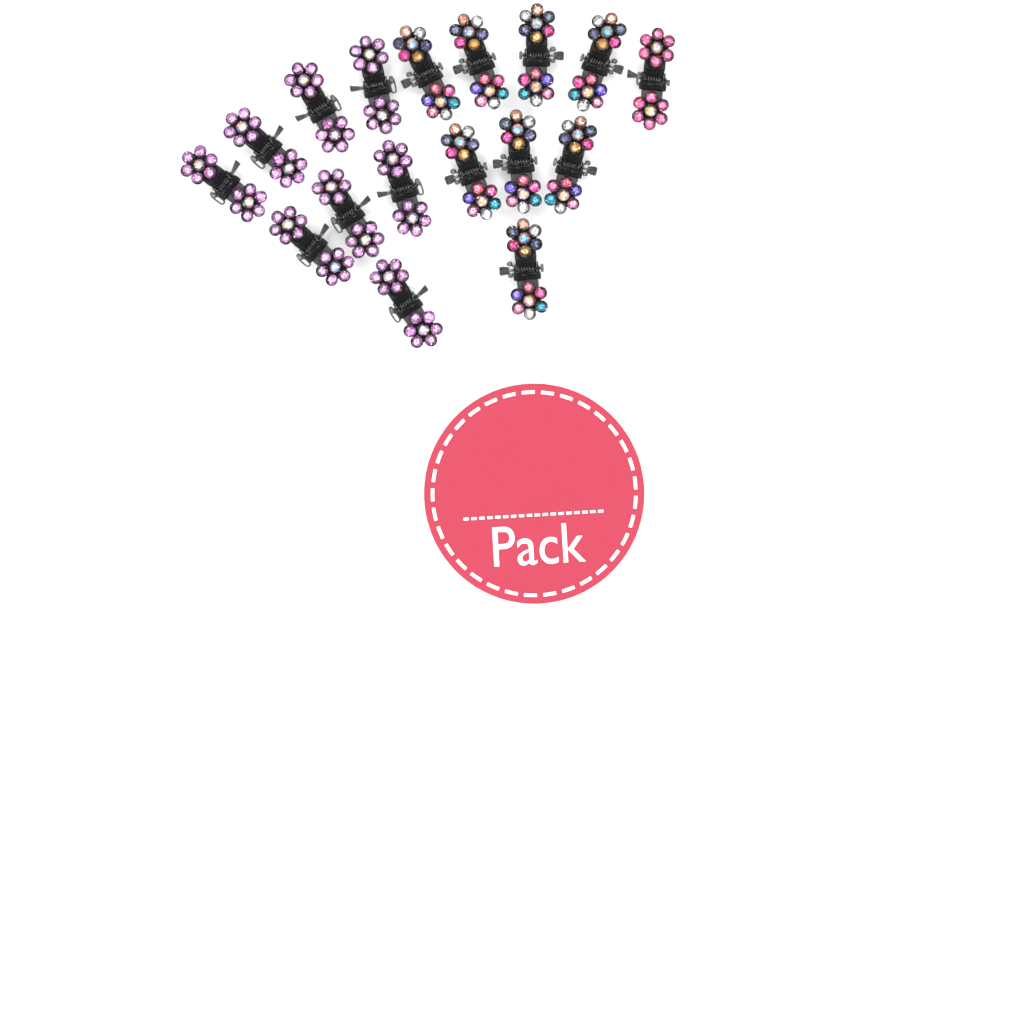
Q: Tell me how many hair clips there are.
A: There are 17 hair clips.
